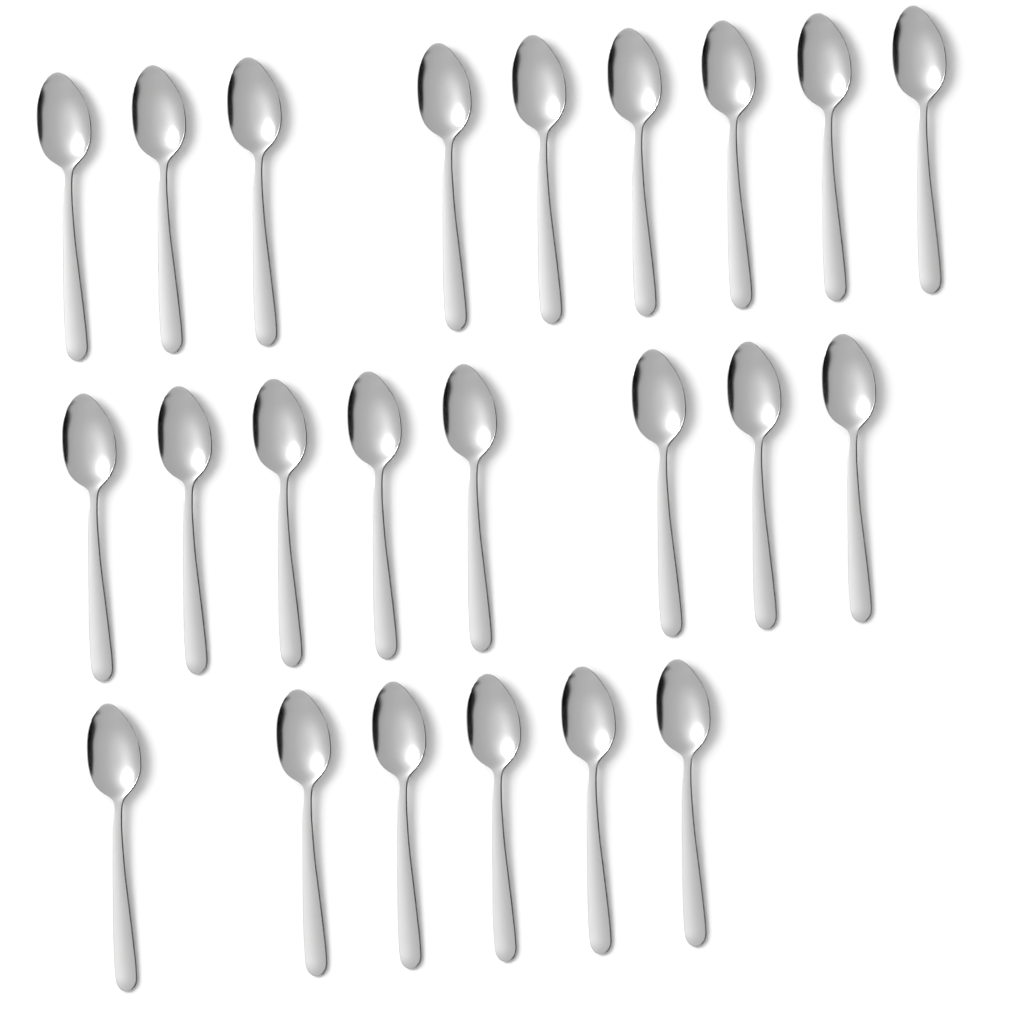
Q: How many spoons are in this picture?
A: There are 23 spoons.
